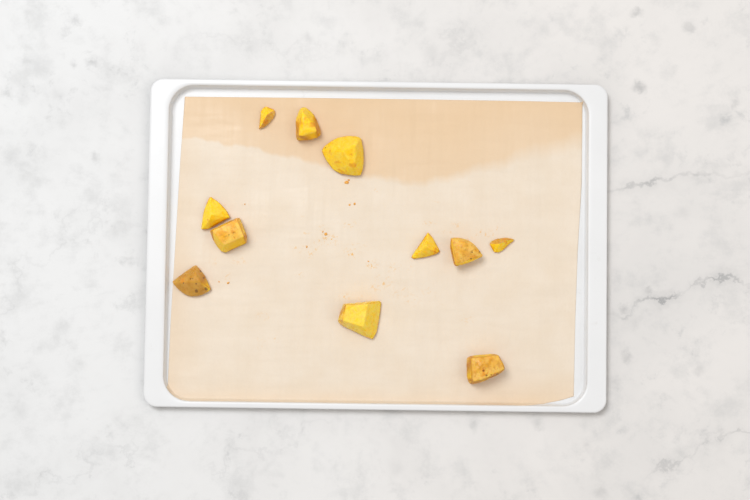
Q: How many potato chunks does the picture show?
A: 11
